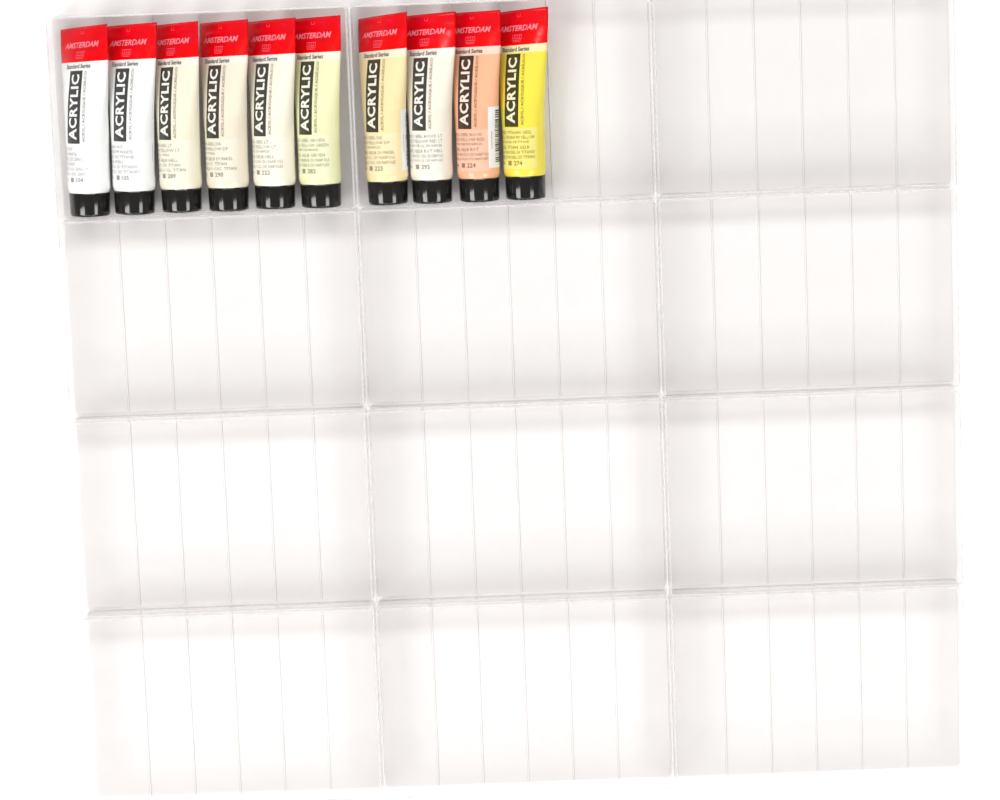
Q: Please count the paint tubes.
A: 10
